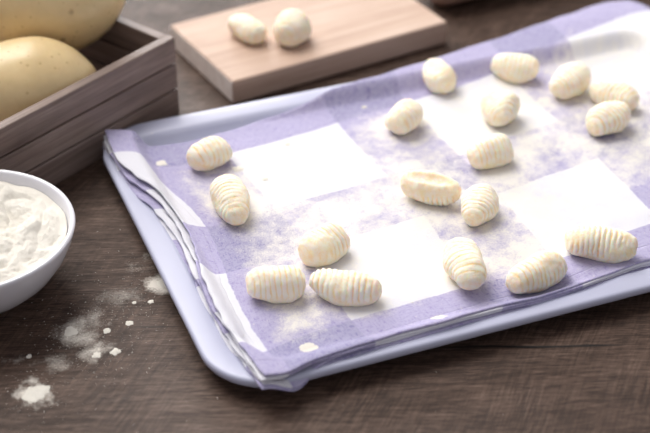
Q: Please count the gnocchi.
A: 20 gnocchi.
